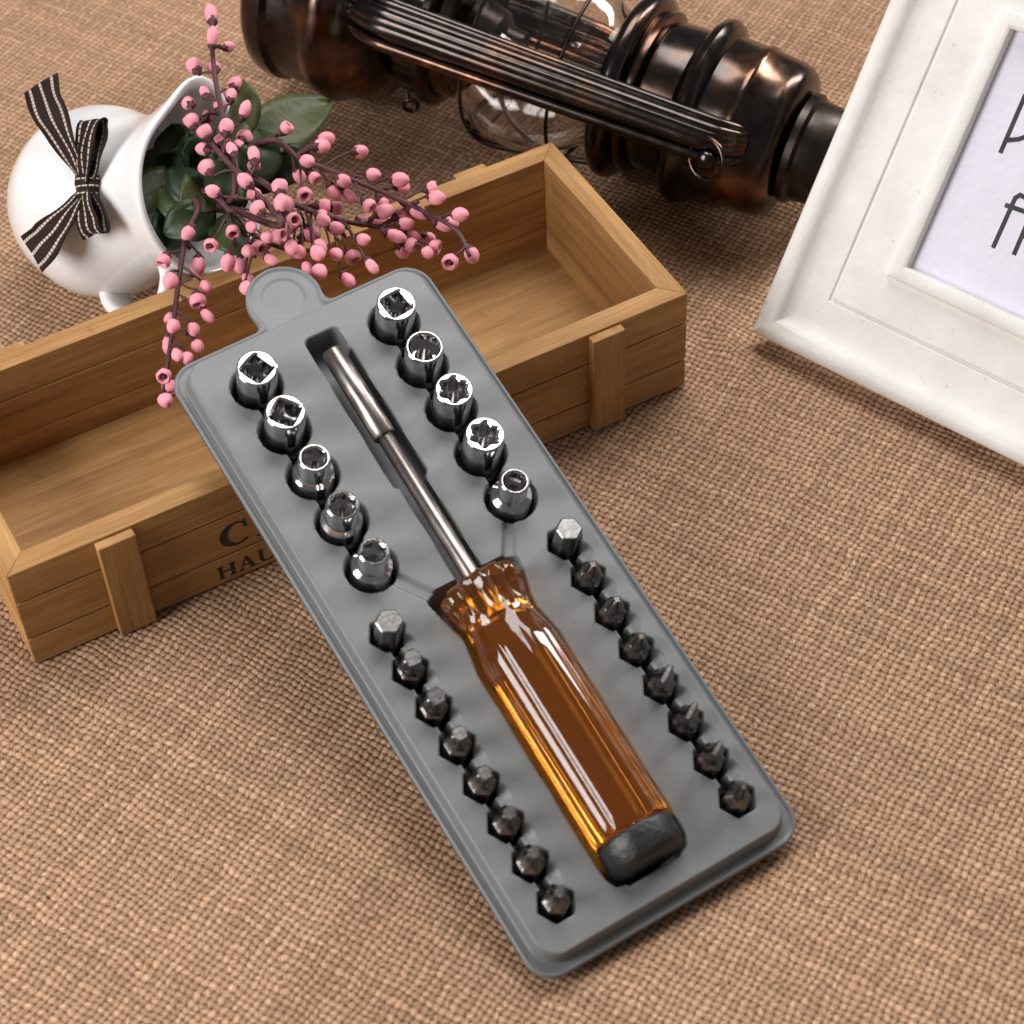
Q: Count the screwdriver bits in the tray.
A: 16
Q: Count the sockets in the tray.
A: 10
